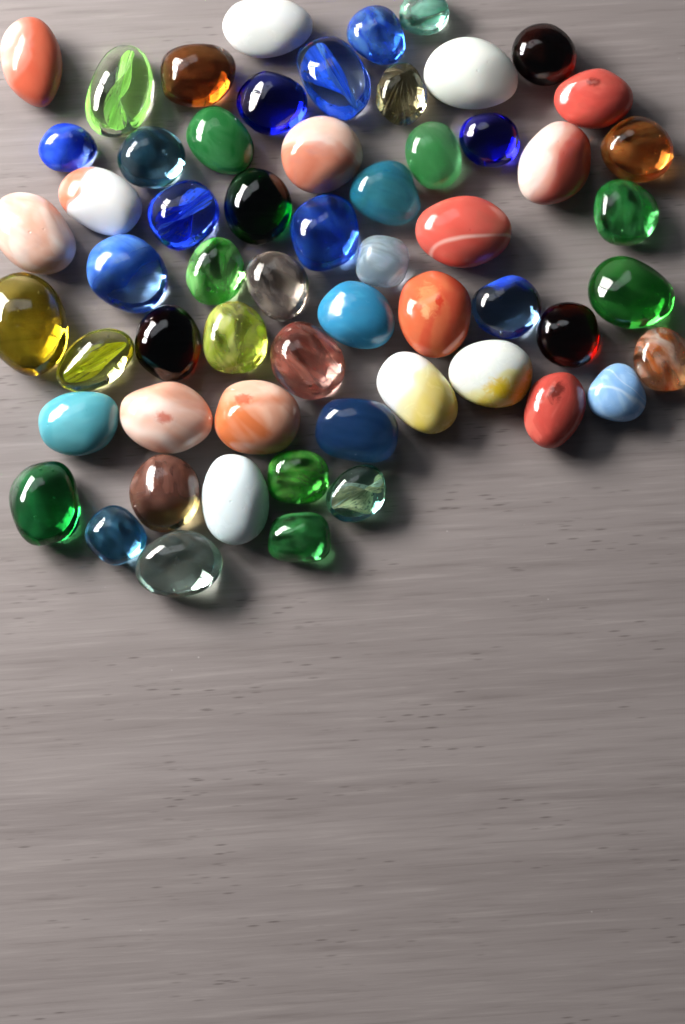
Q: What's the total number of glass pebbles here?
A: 59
